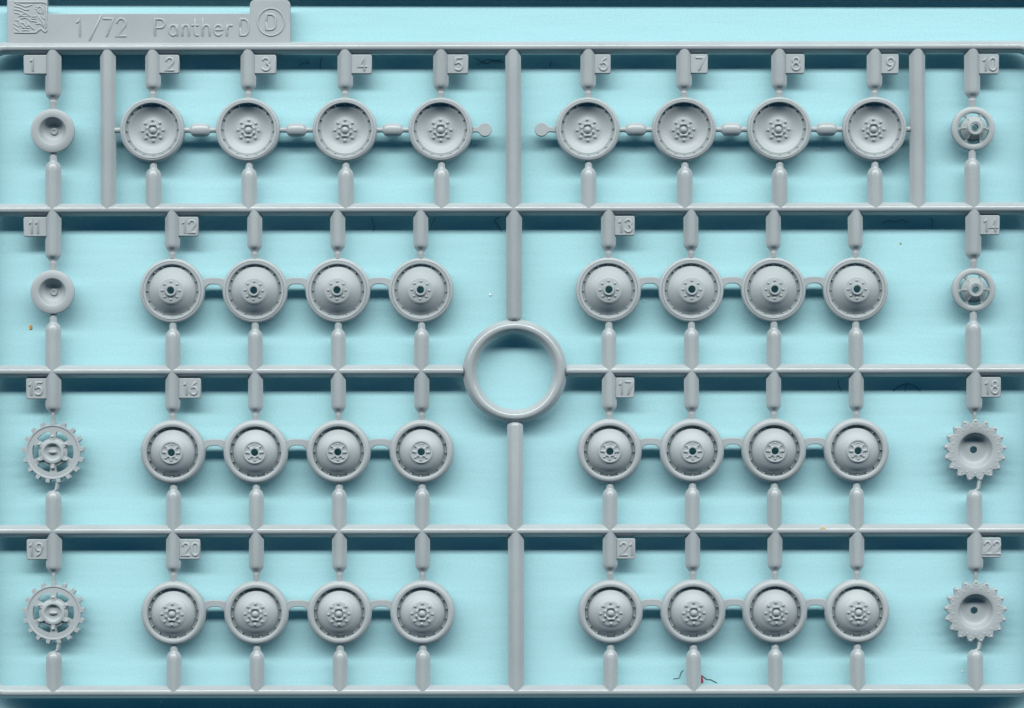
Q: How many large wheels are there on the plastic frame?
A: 32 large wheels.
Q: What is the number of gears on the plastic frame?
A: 4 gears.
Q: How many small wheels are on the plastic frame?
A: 4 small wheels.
